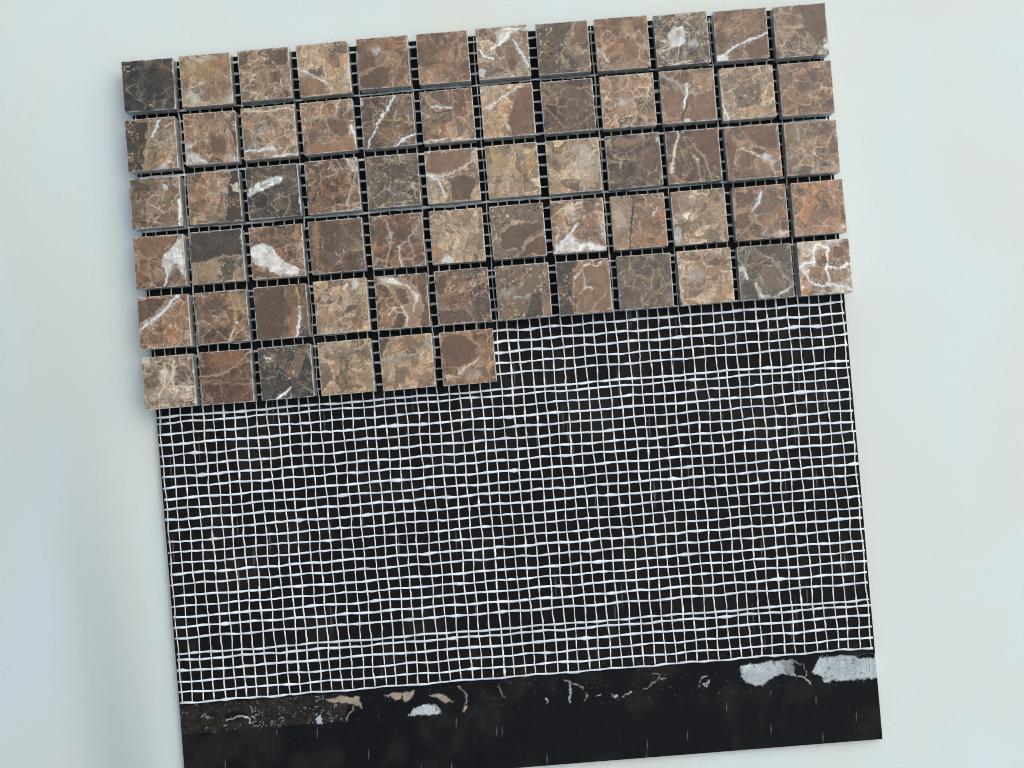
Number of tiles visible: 66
